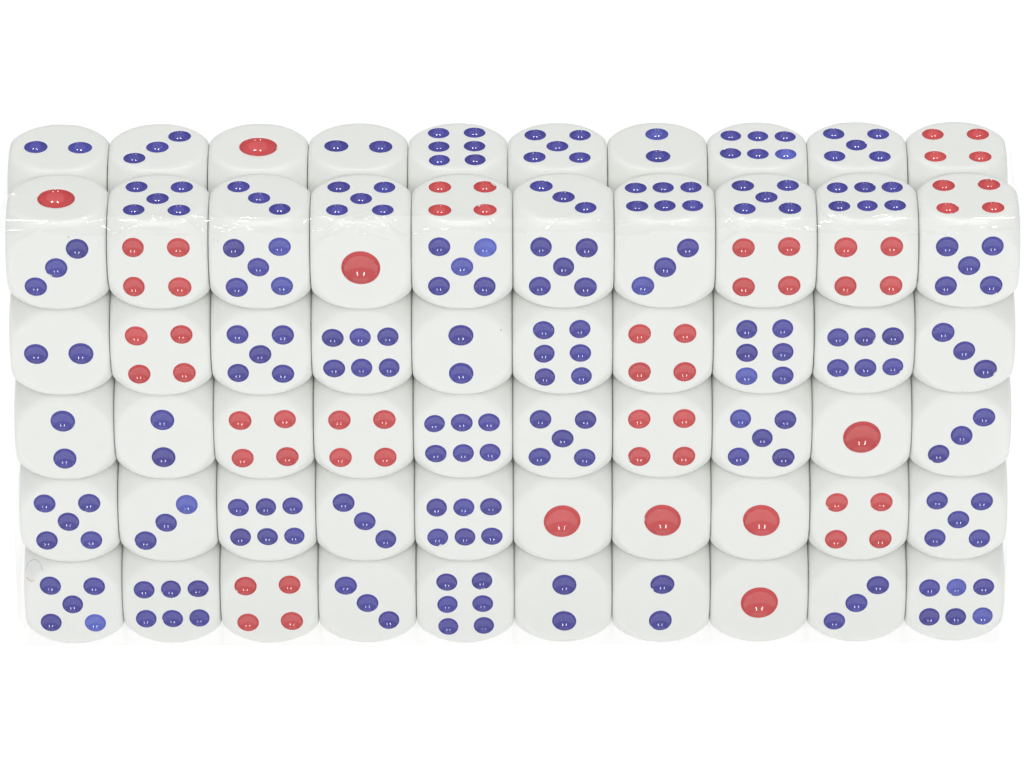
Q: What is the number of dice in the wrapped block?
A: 60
